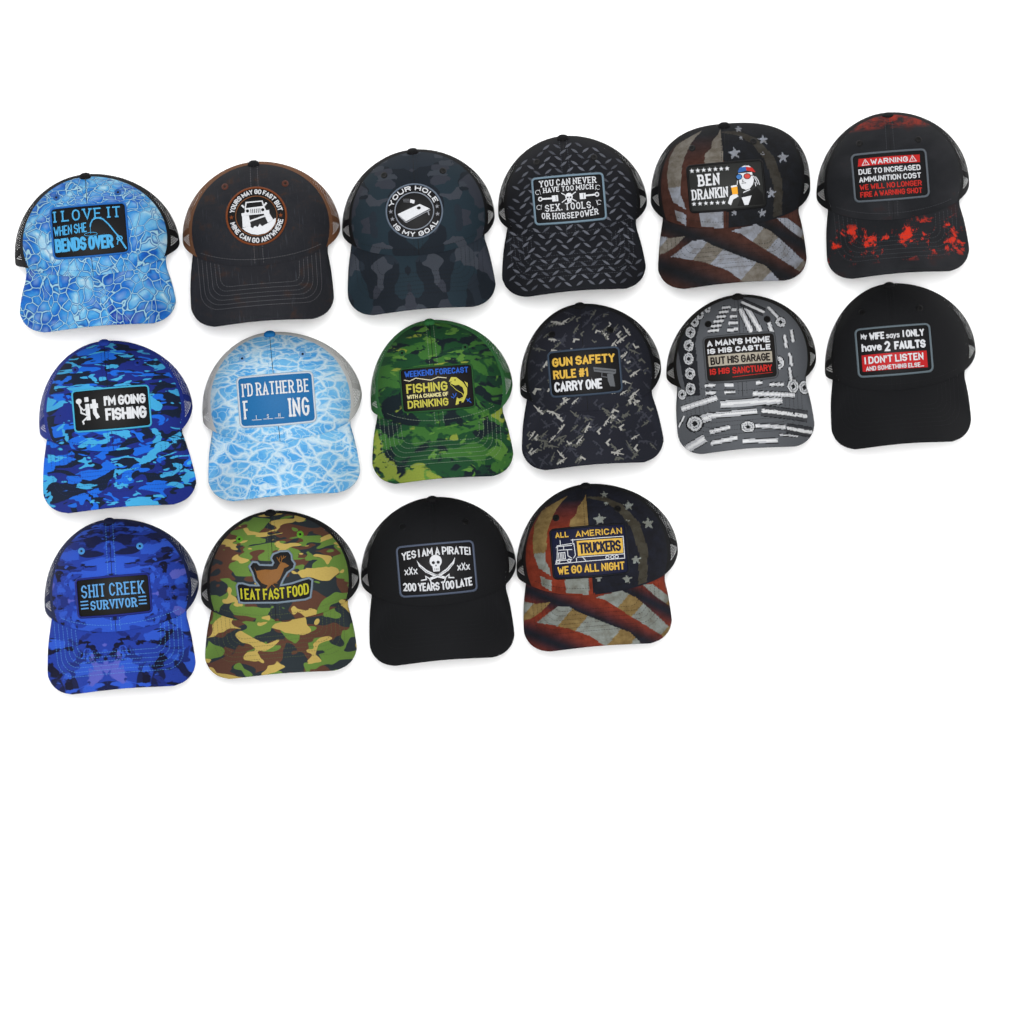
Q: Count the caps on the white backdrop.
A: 16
